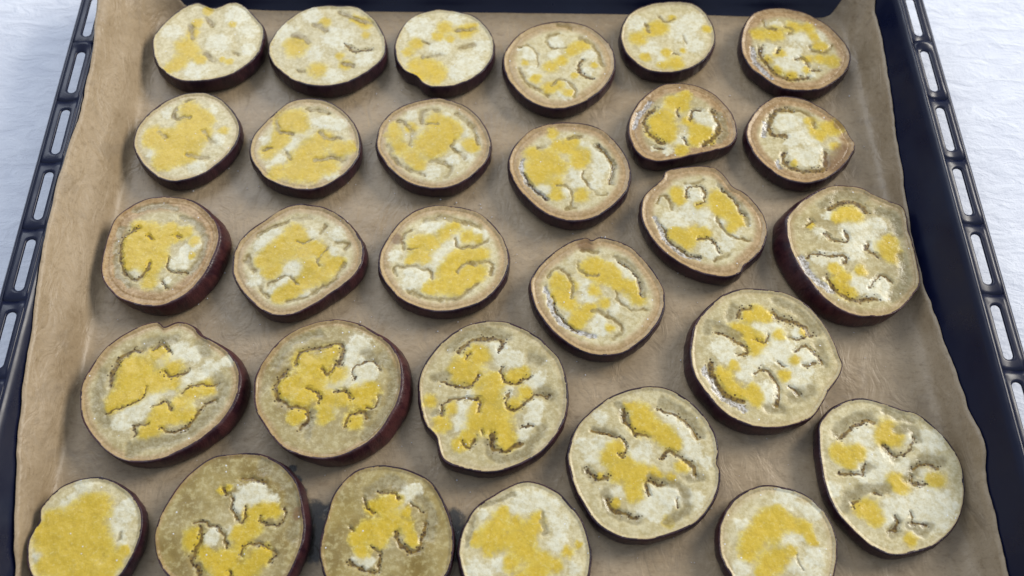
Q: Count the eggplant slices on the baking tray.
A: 29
